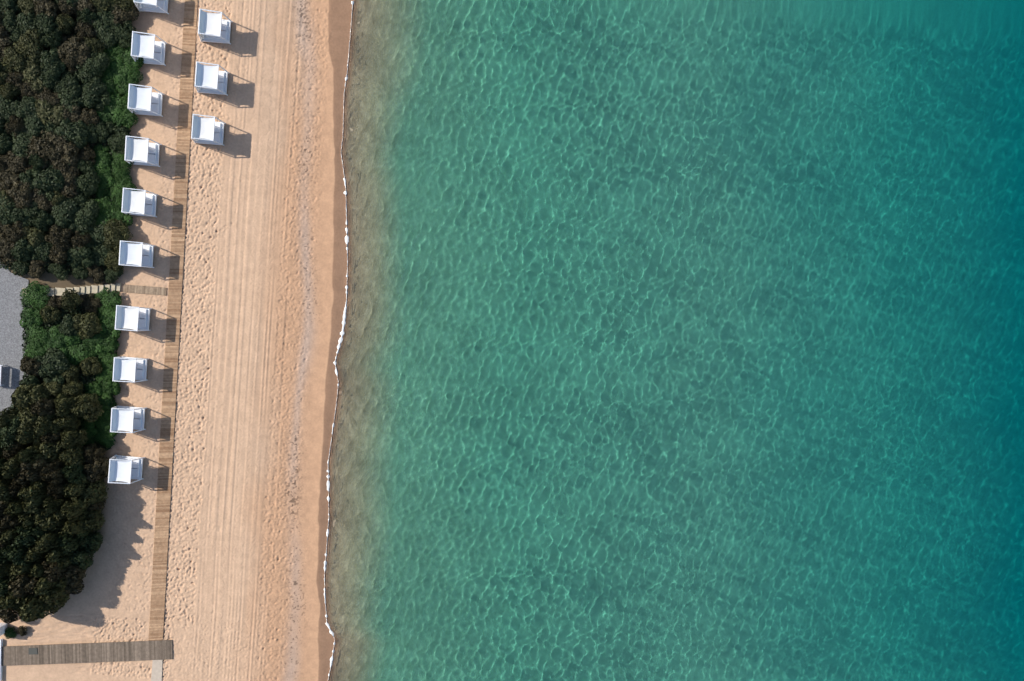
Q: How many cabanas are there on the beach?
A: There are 13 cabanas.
